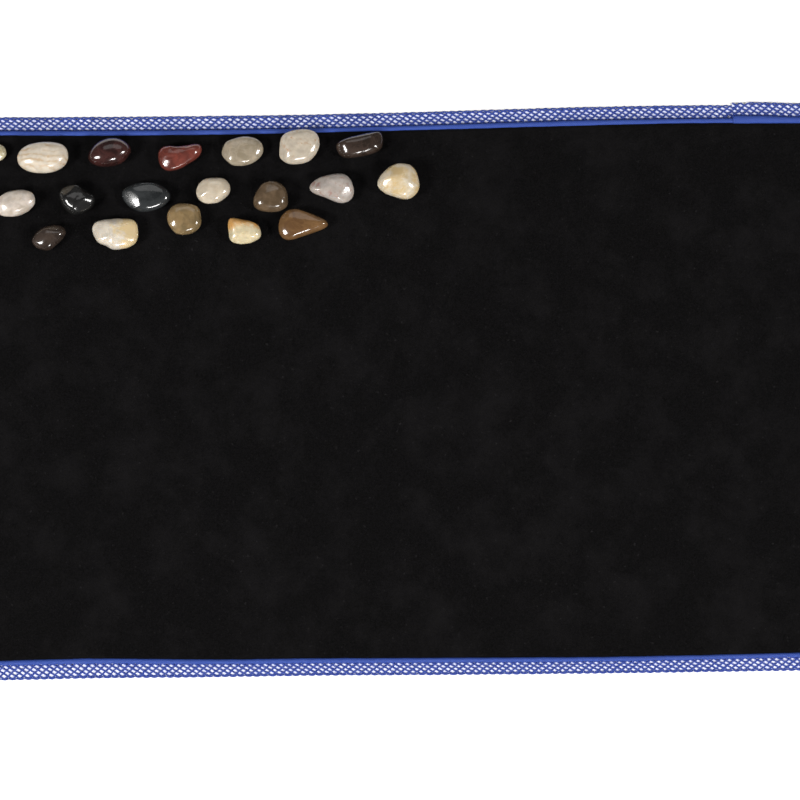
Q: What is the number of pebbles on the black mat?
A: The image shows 19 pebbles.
